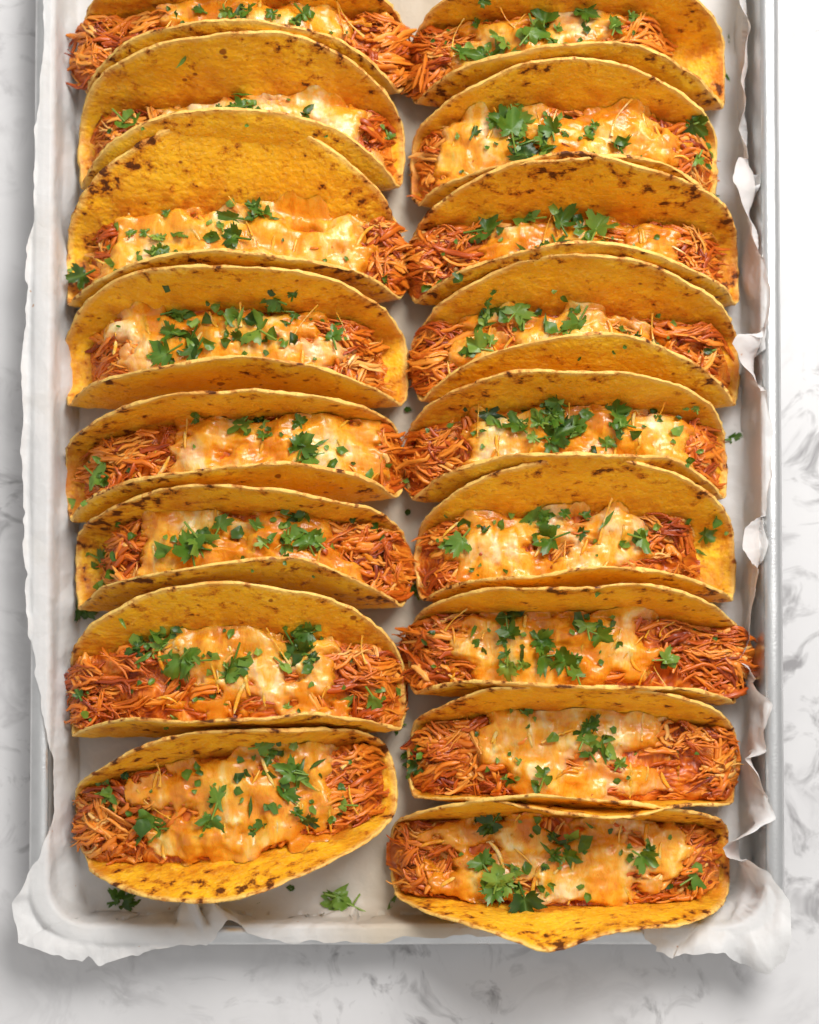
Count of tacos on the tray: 17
